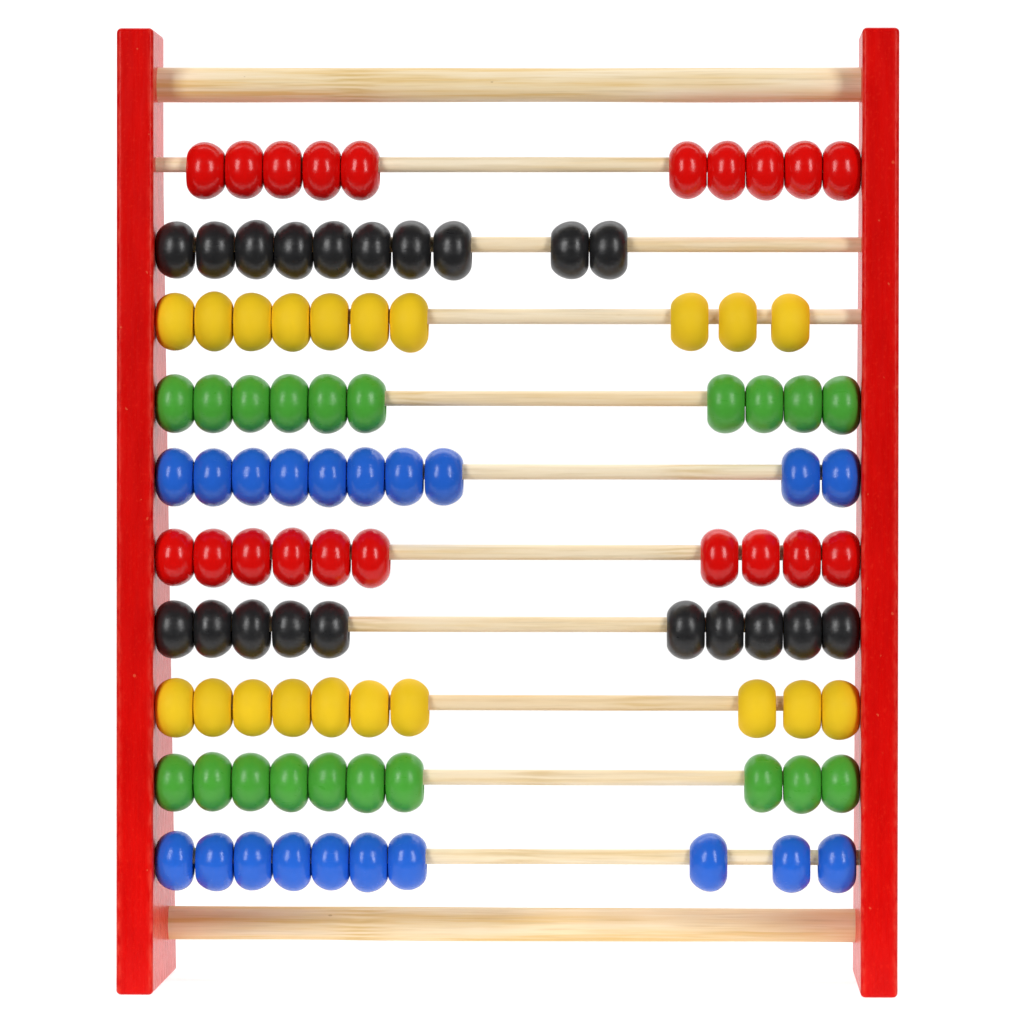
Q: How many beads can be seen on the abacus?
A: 100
